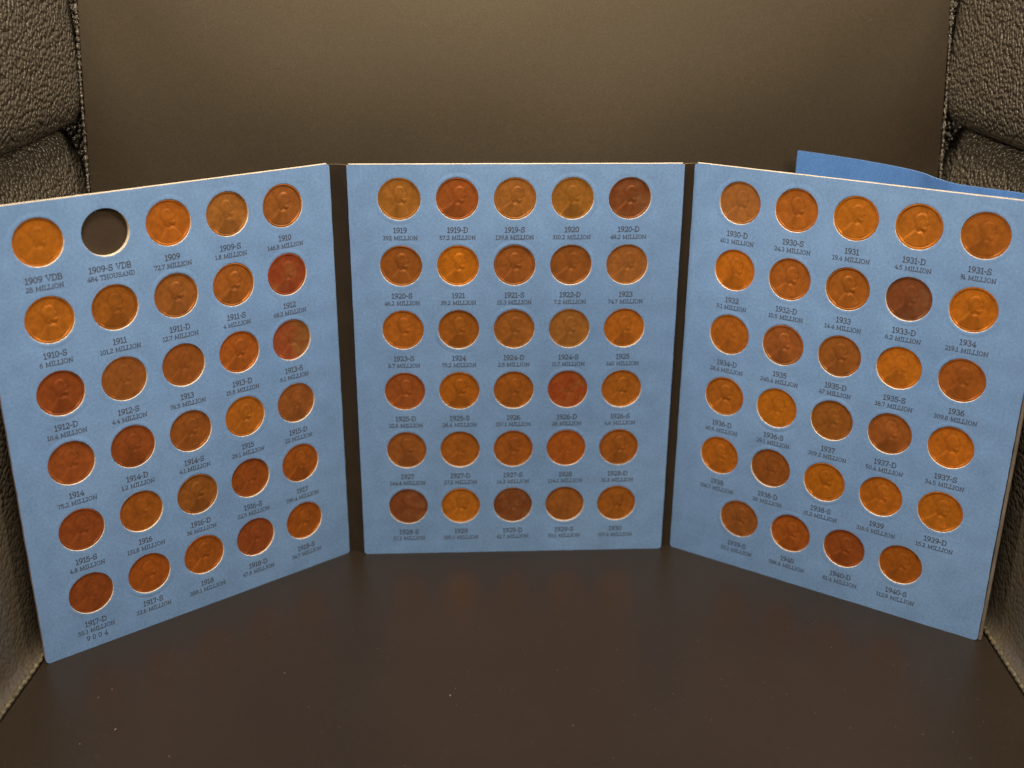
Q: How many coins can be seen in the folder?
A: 88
